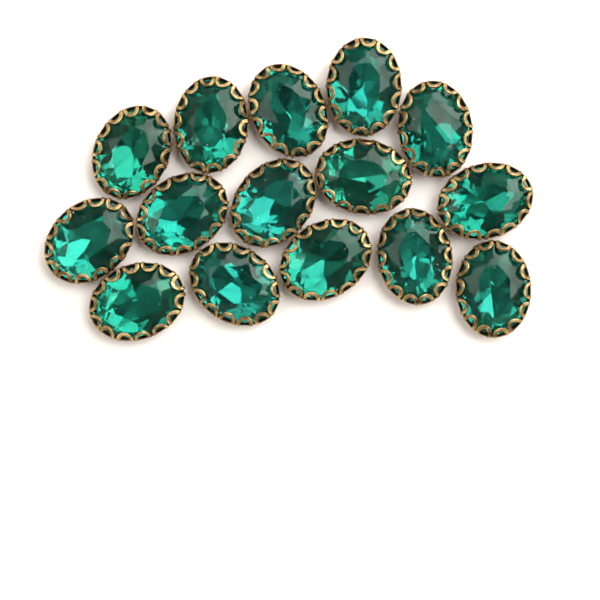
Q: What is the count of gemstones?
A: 15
